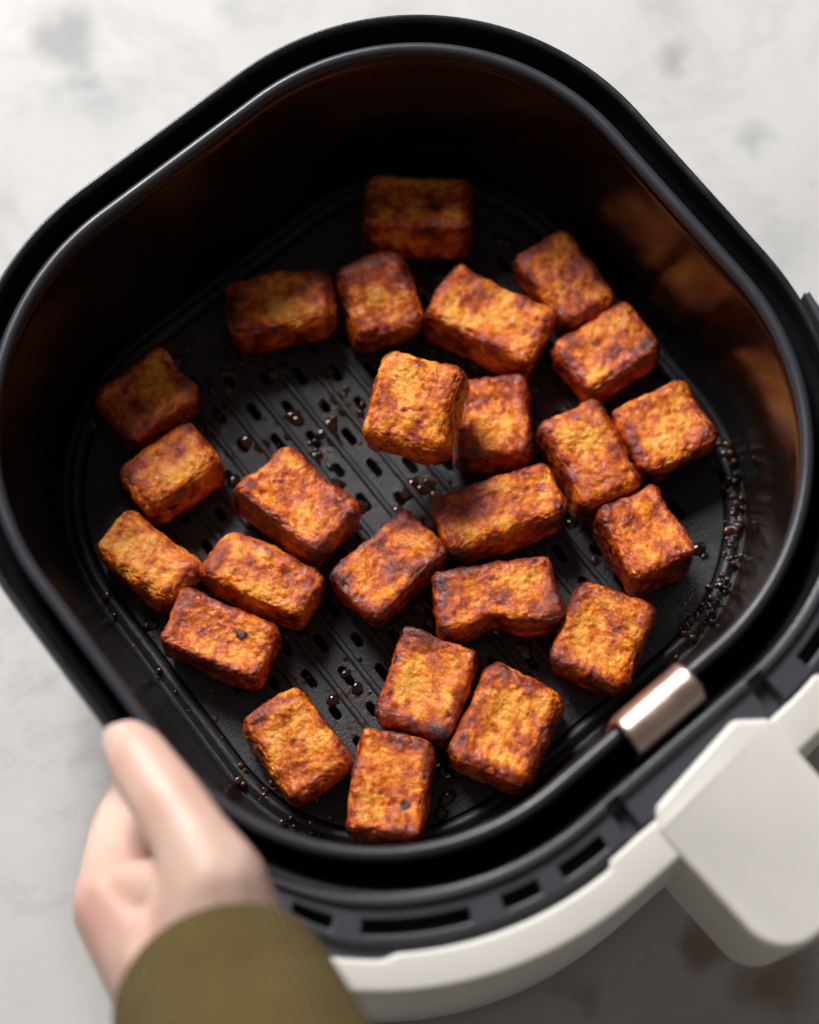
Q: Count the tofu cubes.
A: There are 25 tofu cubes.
